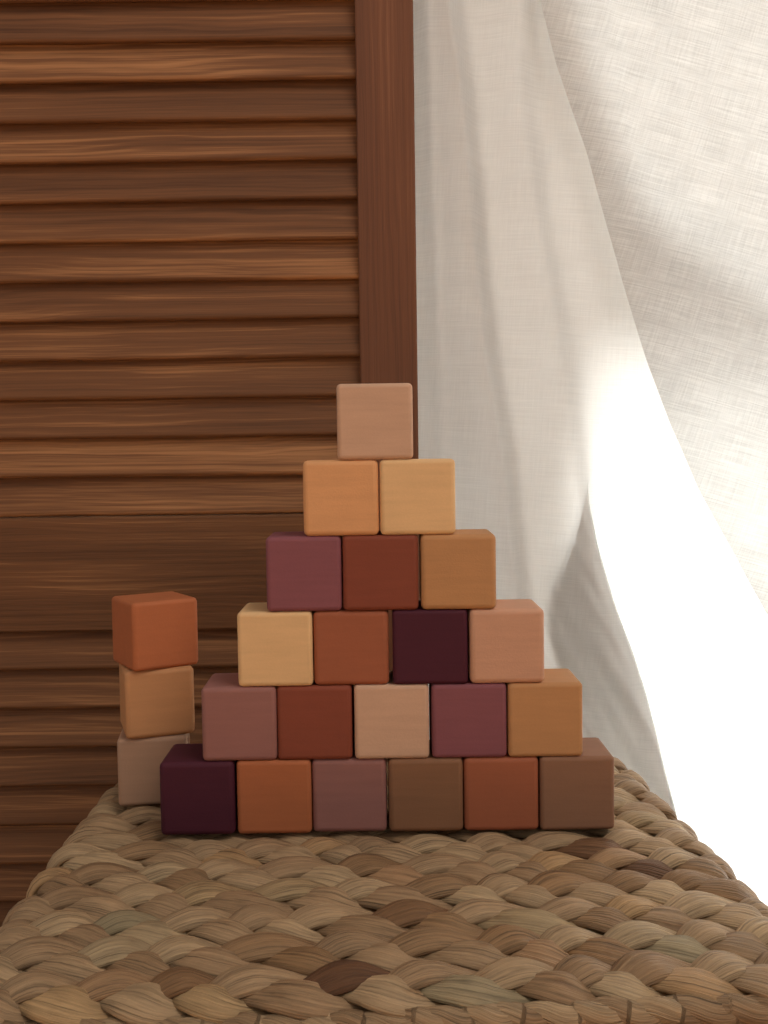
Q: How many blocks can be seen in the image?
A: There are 24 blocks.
